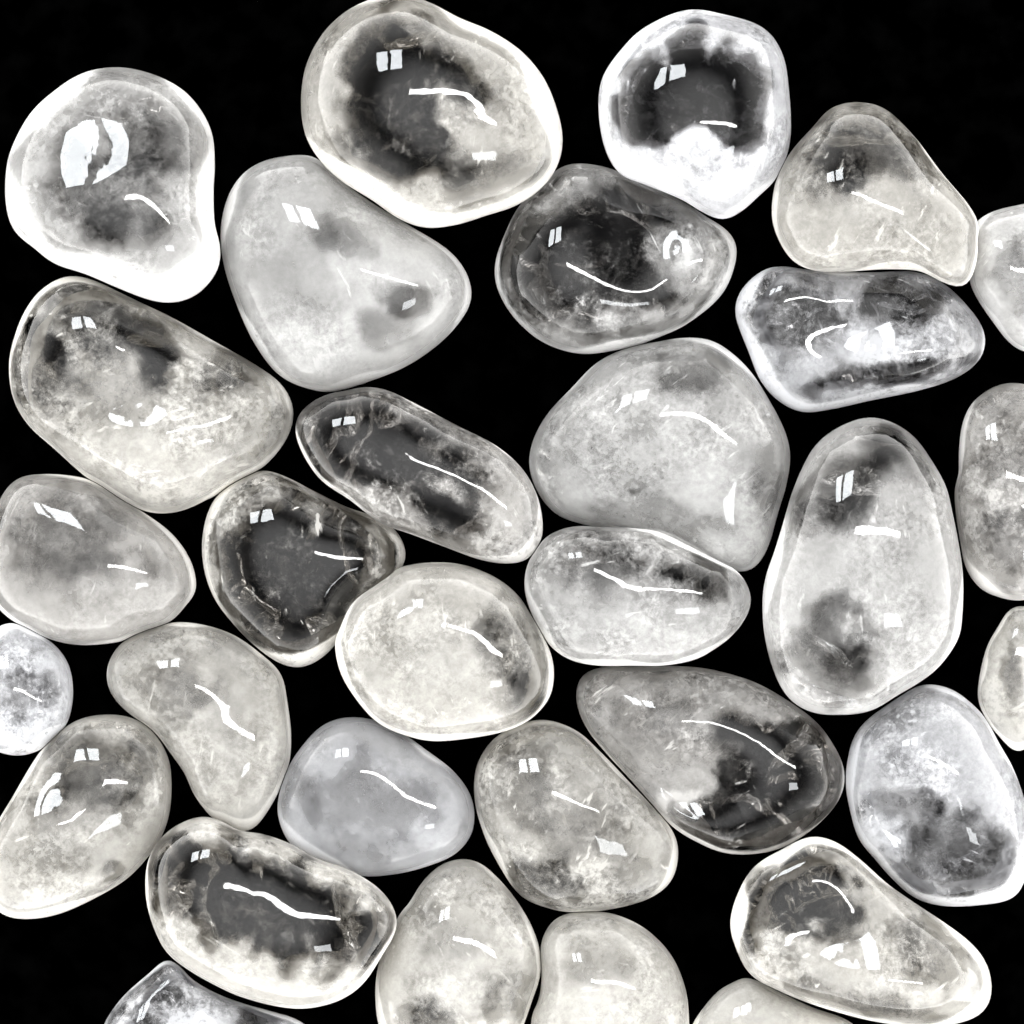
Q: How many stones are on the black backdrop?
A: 31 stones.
